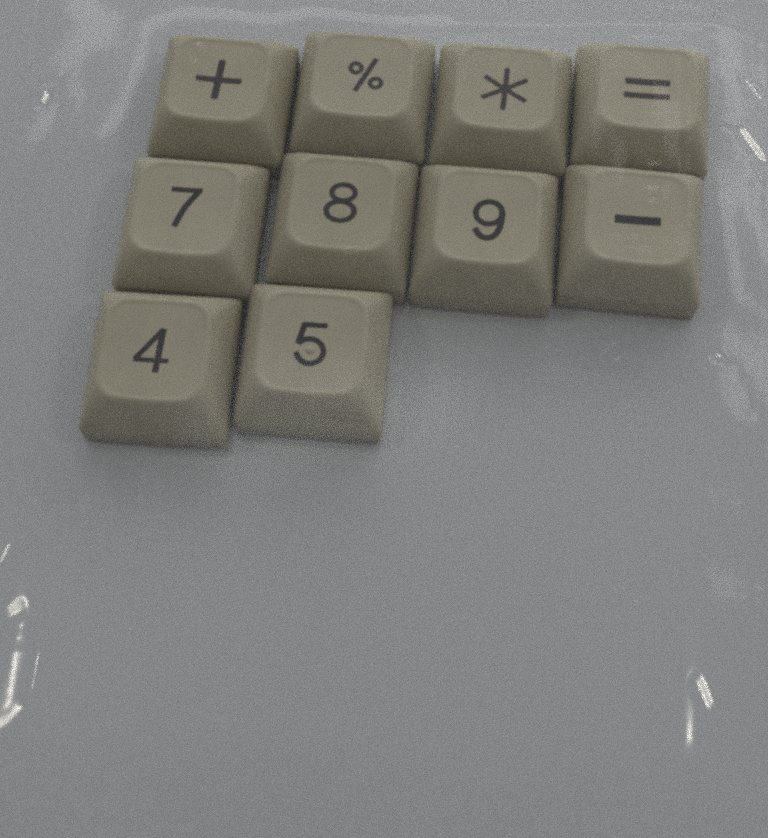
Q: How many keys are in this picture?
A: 10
